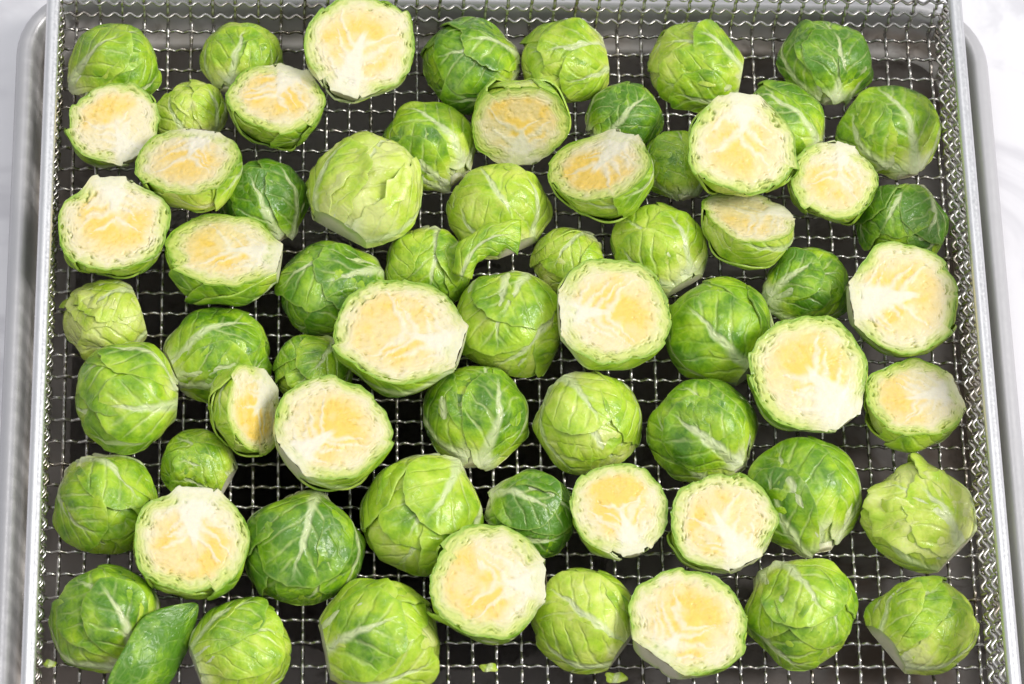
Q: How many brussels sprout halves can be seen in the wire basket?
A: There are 66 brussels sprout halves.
